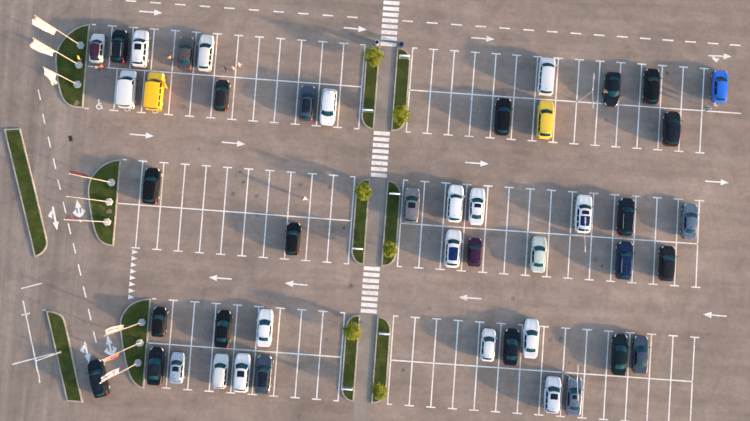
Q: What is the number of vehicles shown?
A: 46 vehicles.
